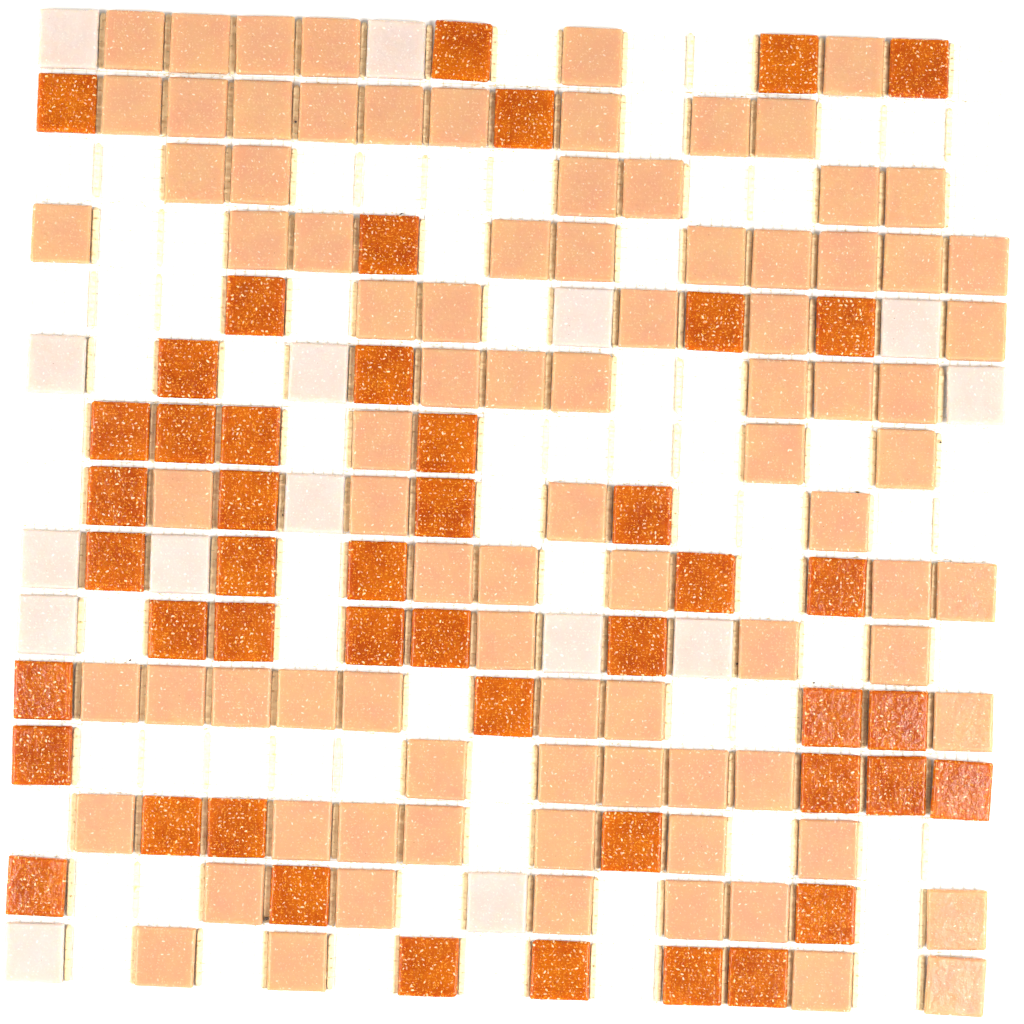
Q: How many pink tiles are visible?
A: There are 15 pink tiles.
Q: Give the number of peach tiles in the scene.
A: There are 87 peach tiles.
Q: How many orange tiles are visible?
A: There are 47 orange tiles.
